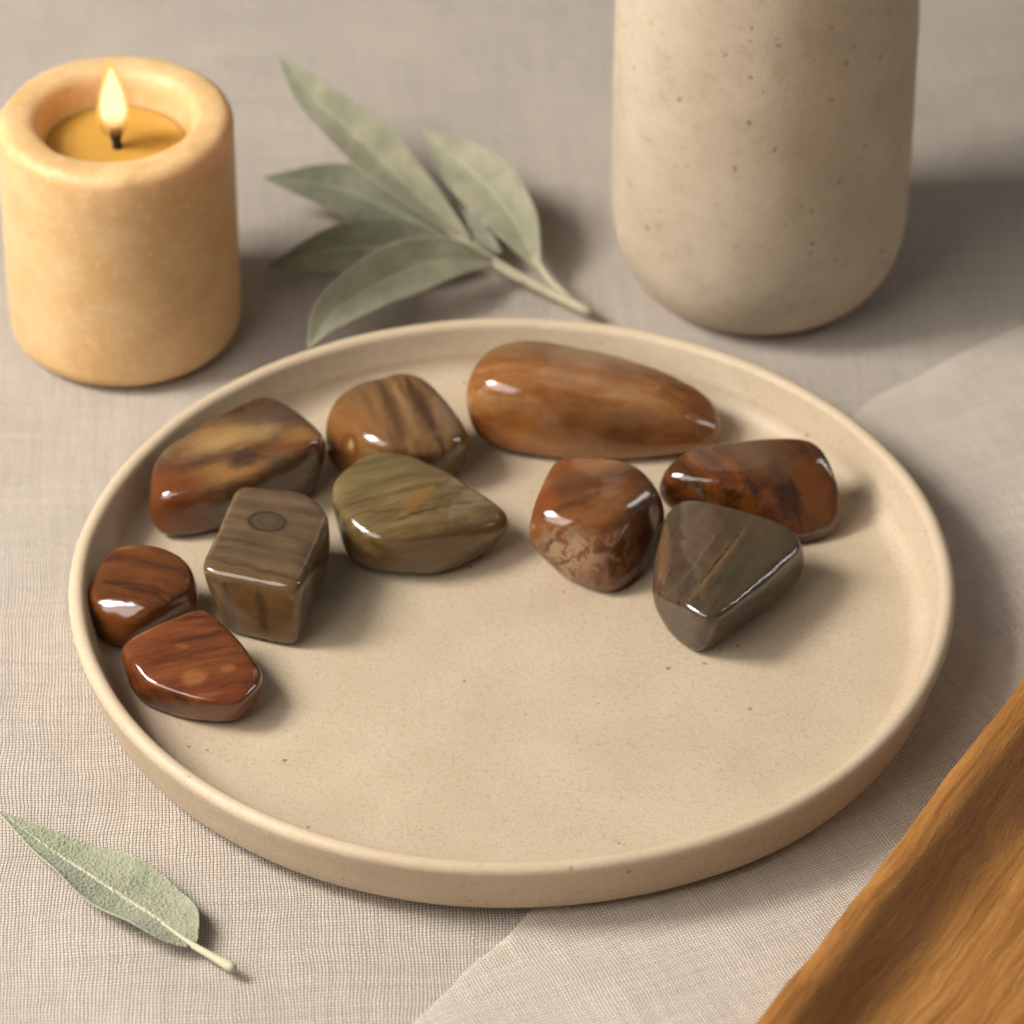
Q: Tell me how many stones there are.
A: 10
